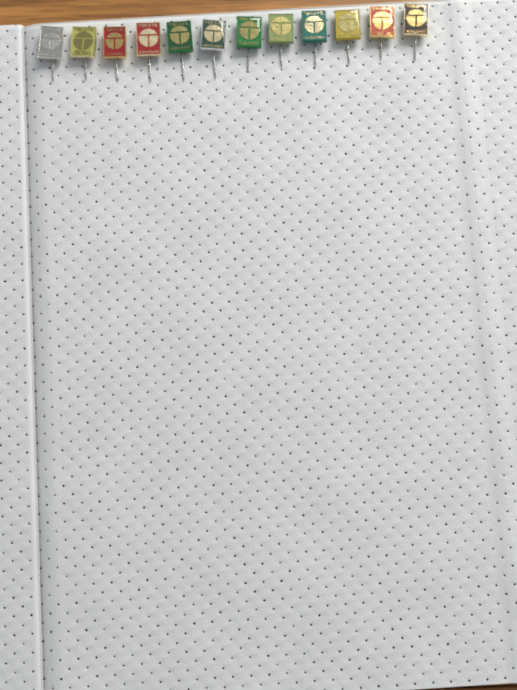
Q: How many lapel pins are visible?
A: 12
